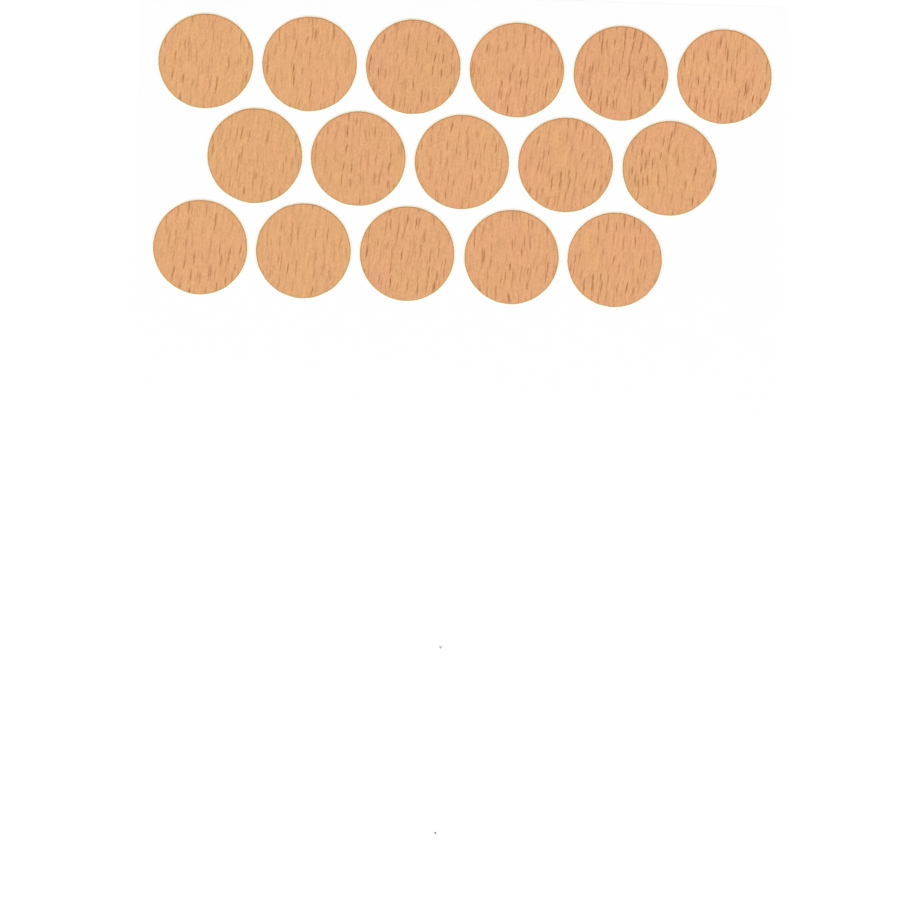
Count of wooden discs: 16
